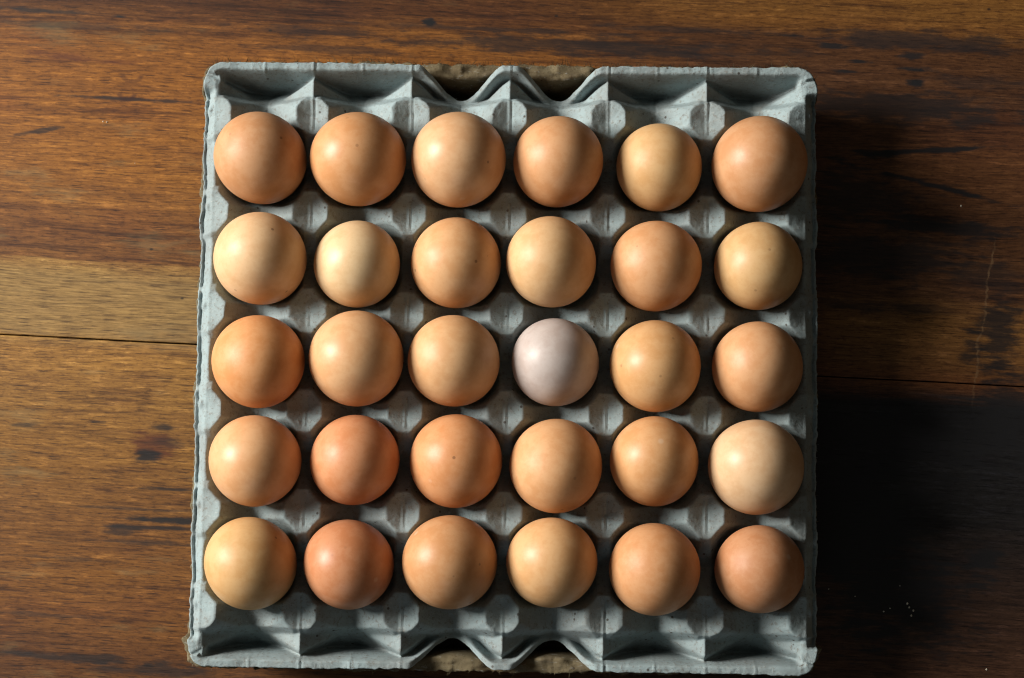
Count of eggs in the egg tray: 30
